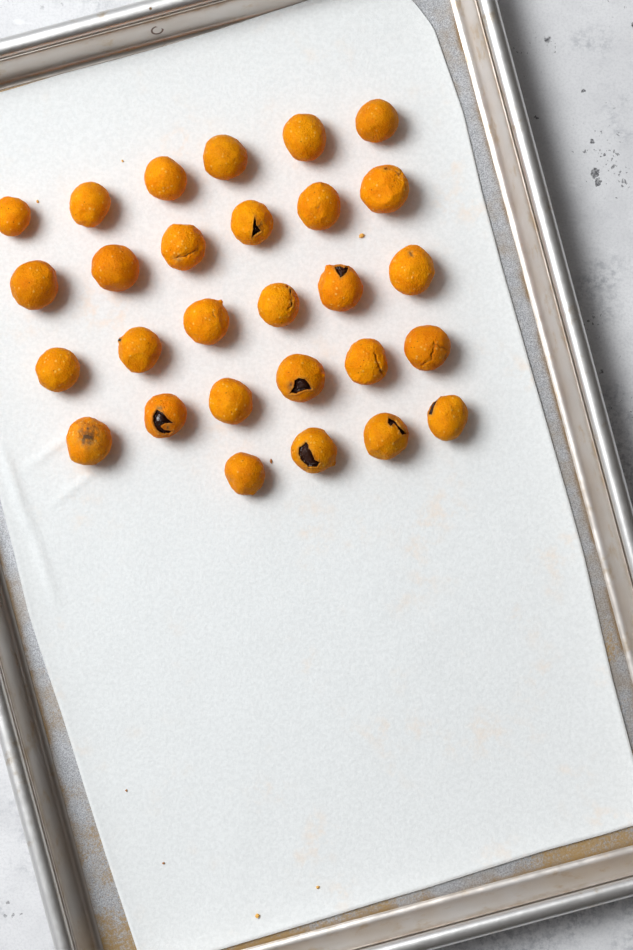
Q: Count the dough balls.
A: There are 28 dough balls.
